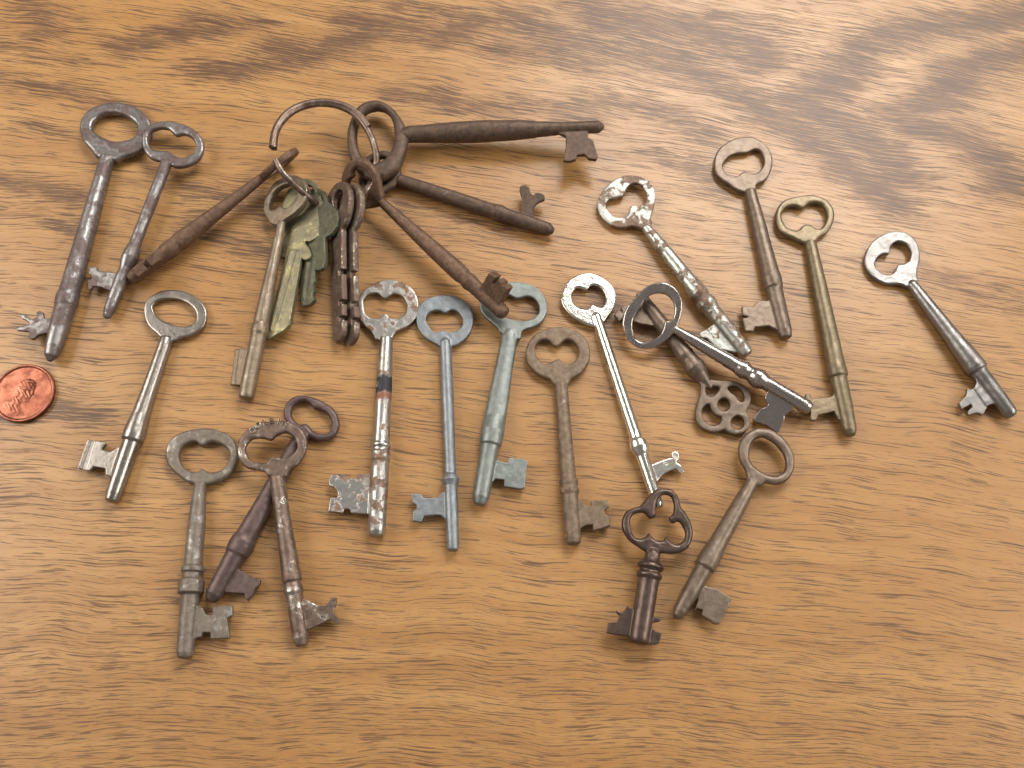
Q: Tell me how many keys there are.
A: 28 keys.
